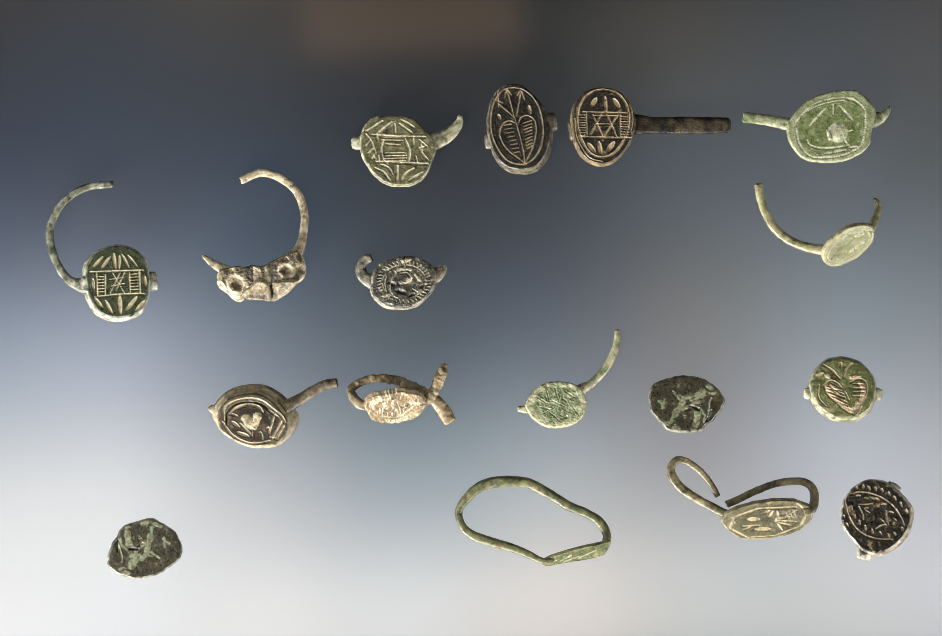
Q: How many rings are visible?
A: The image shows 17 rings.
